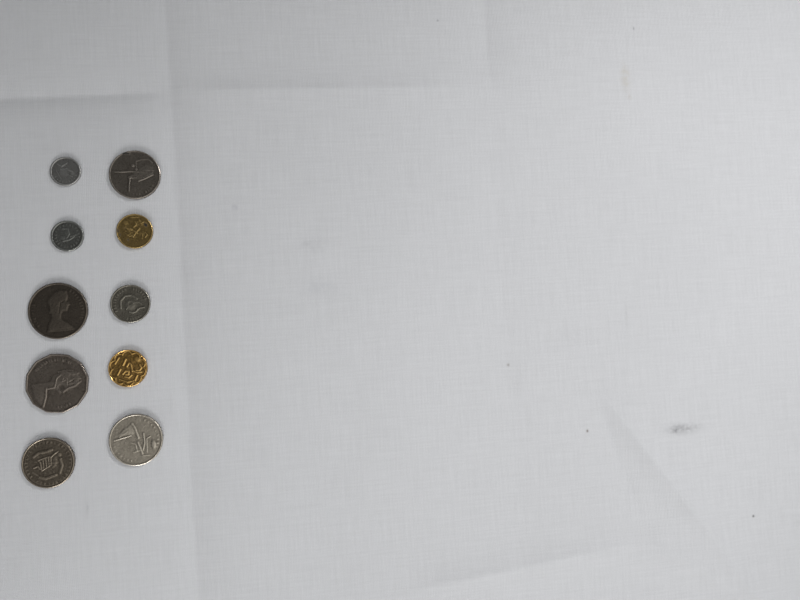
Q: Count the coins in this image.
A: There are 10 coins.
